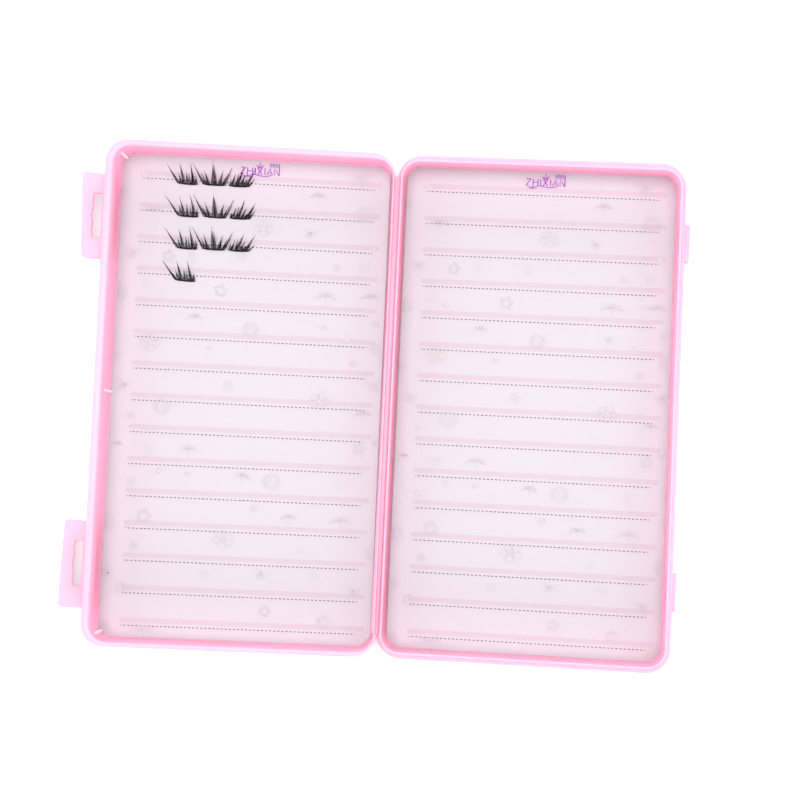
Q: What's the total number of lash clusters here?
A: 10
